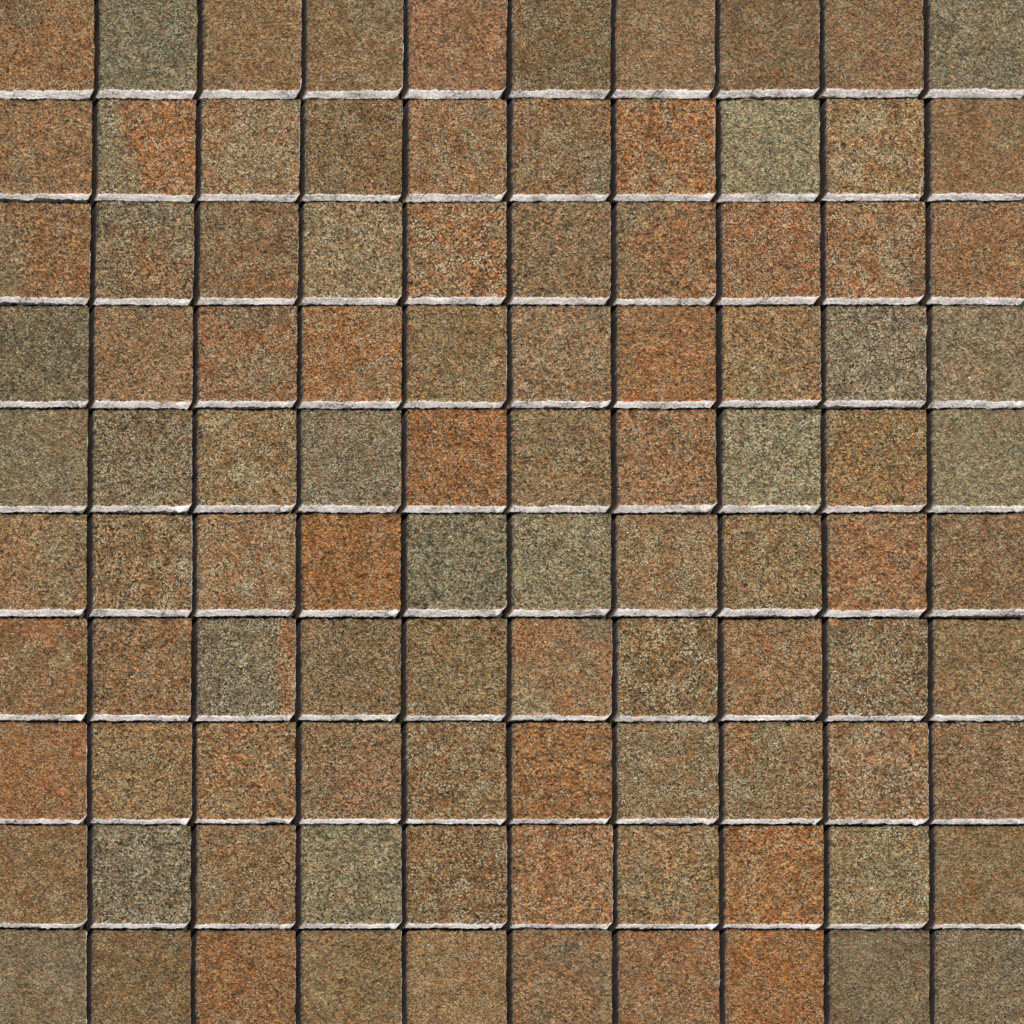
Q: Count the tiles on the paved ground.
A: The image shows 100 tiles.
